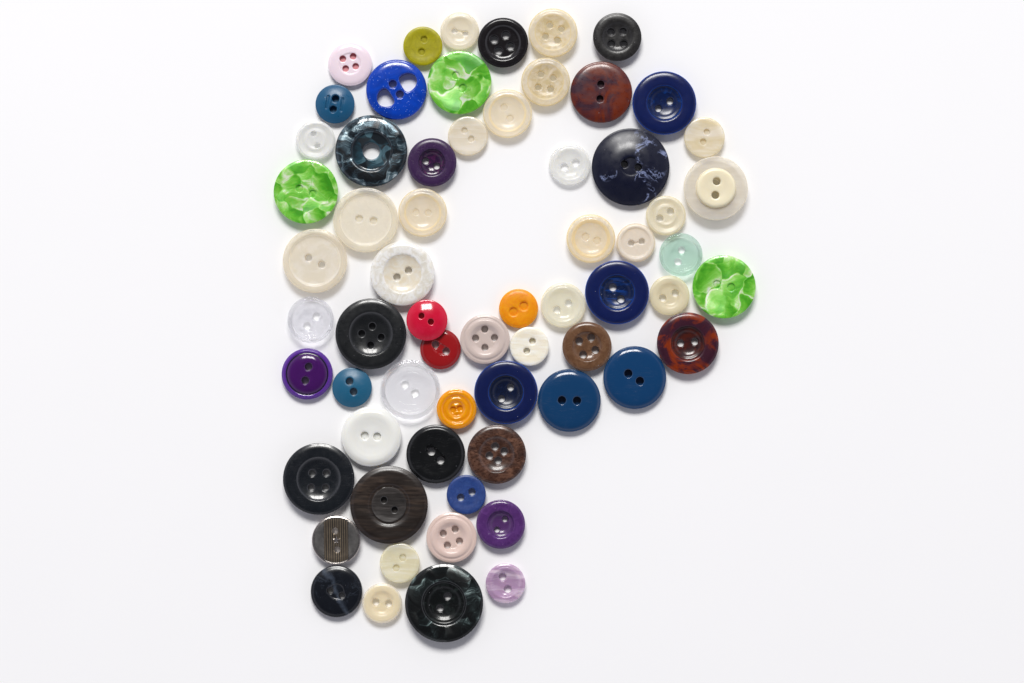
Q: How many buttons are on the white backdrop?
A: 64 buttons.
